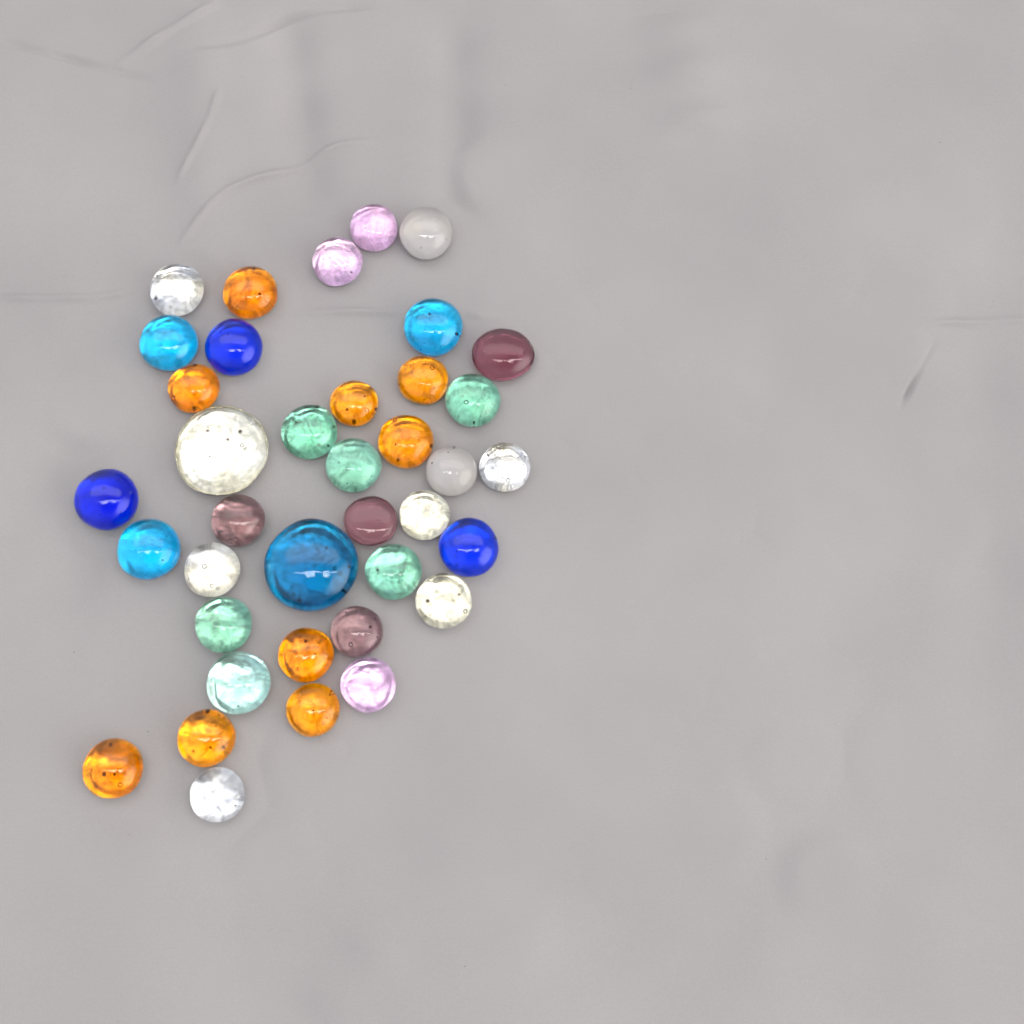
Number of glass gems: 38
